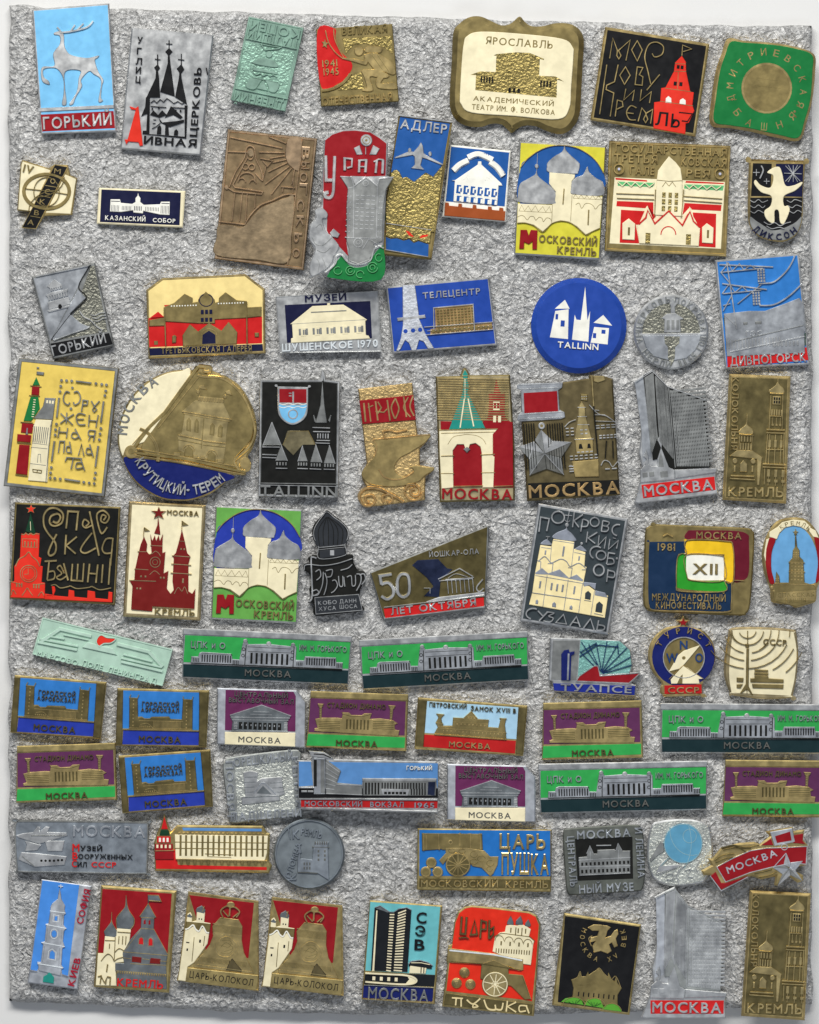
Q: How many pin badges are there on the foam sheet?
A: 75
